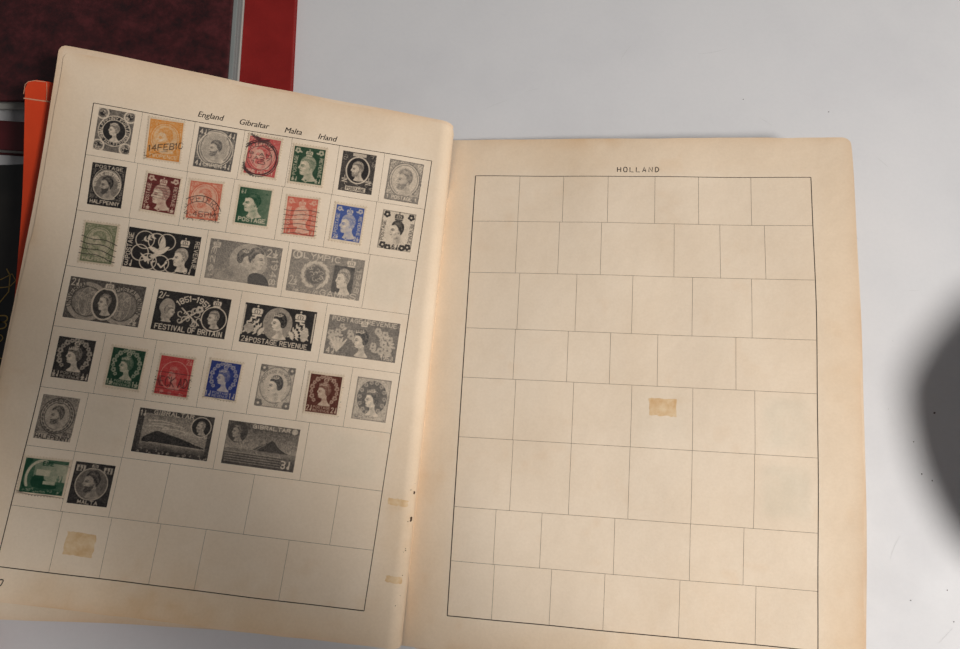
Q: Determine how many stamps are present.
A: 34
